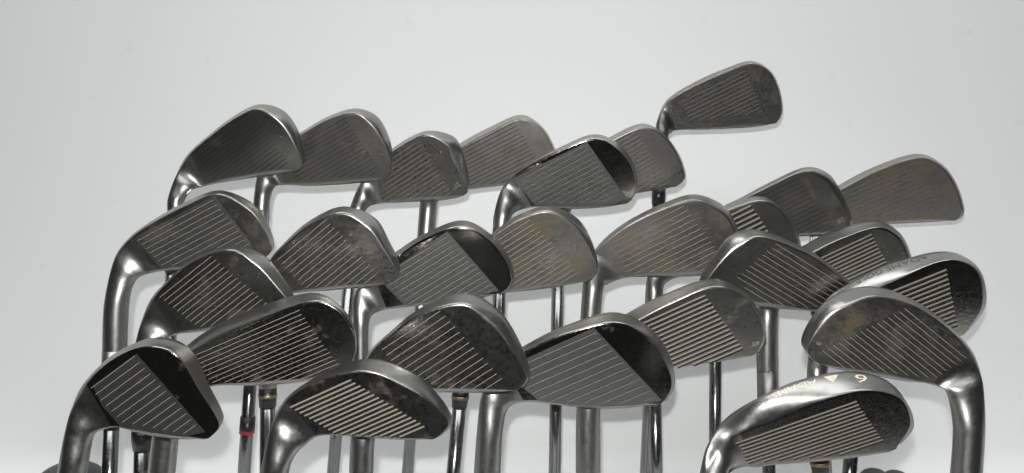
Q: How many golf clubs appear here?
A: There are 27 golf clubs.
